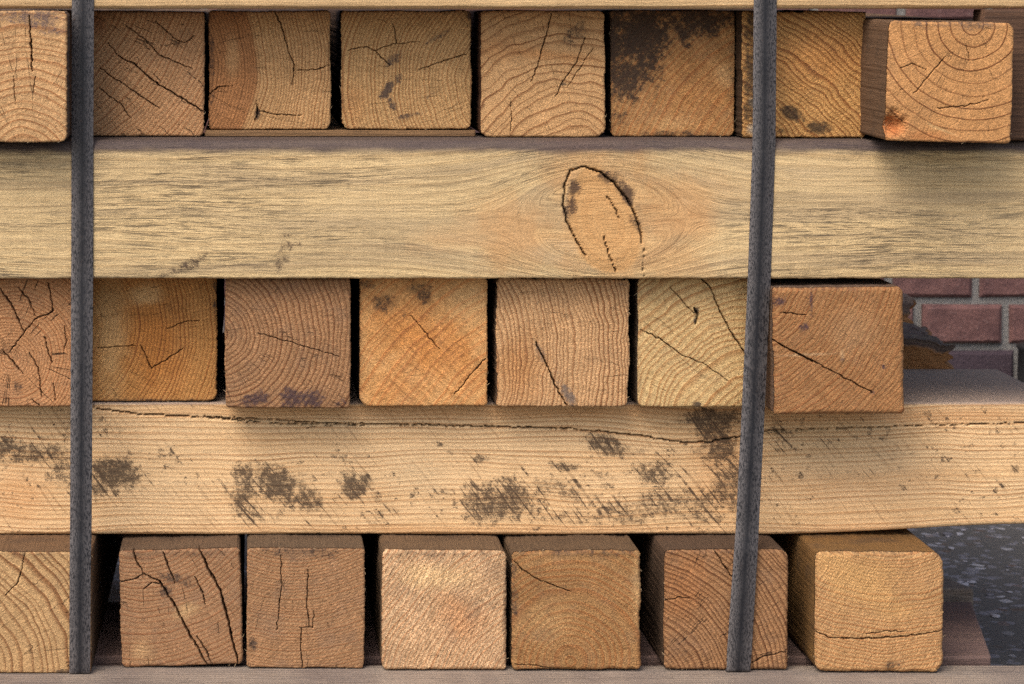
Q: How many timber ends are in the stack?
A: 22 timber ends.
